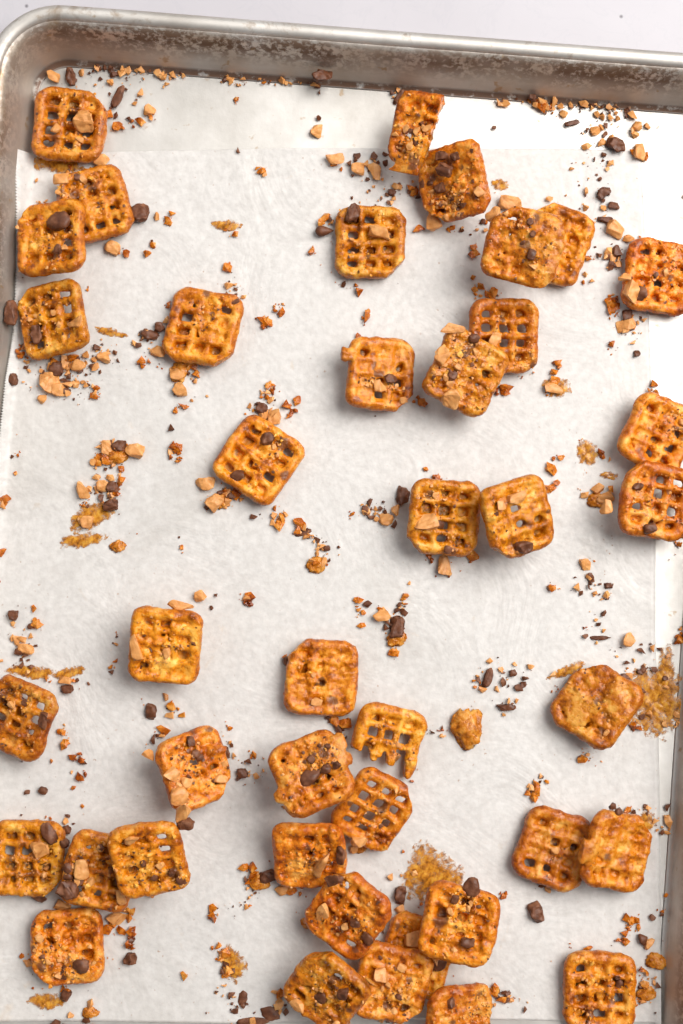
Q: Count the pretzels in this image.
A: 41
